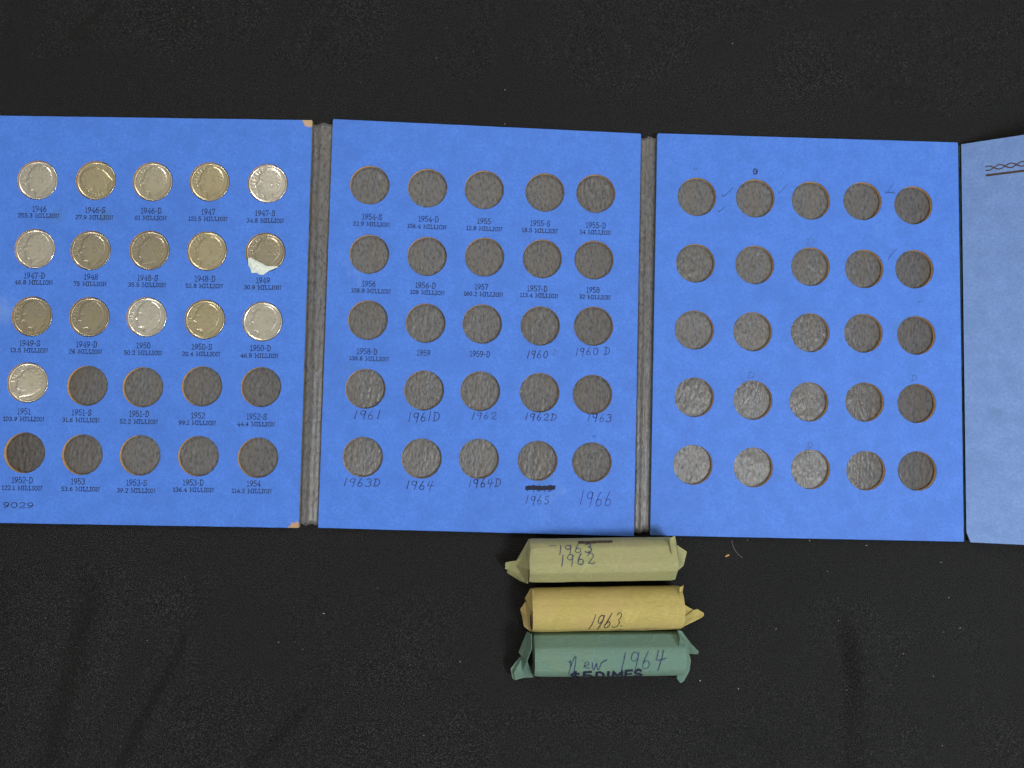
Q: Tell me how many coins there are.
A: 16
